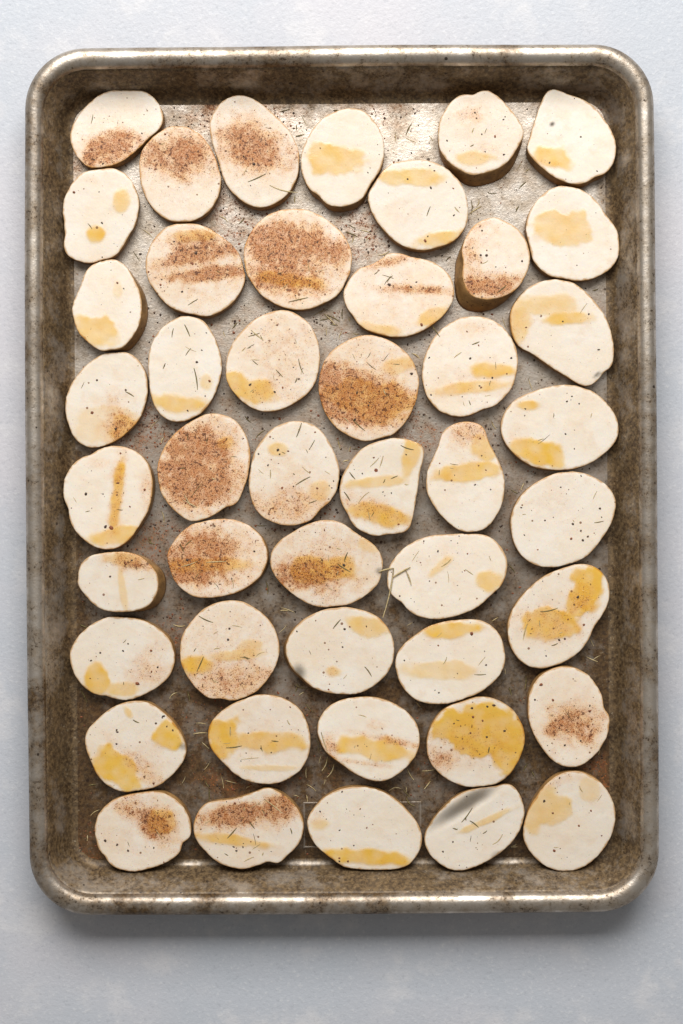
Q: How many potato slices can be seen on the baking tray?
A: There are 46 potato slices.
